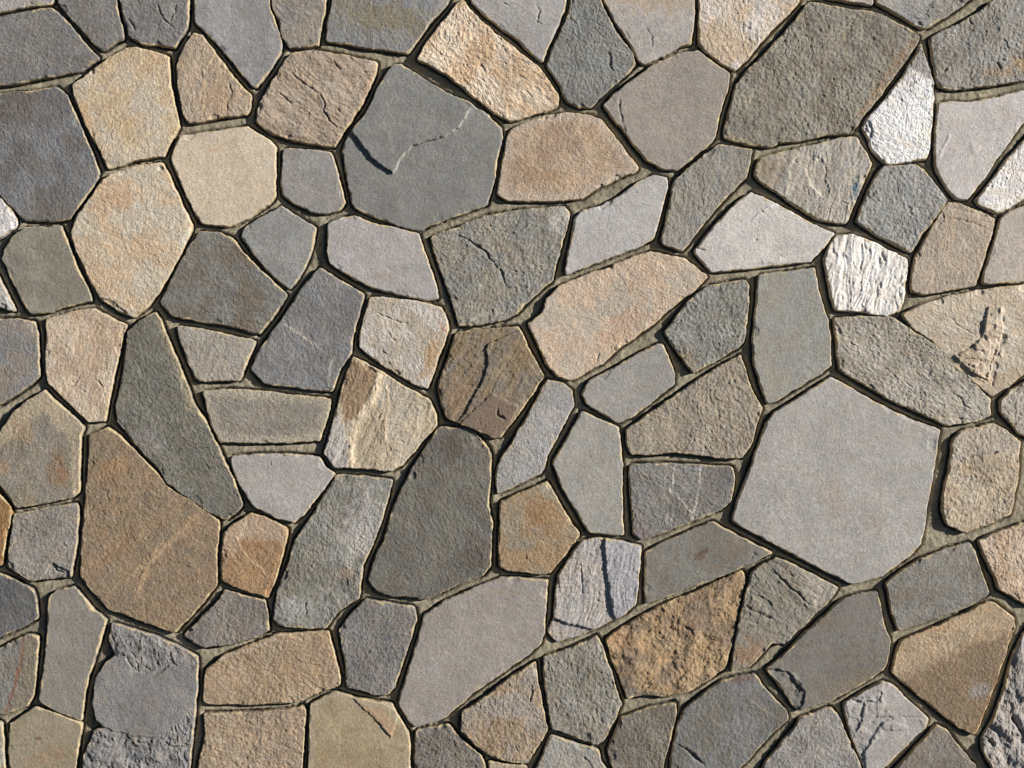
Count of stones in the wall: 106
